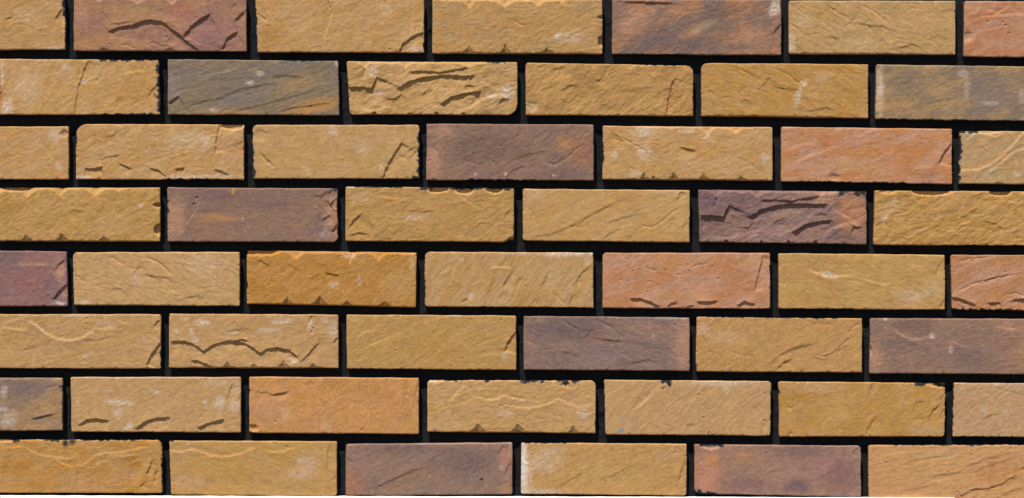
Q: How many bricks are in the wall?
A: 52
